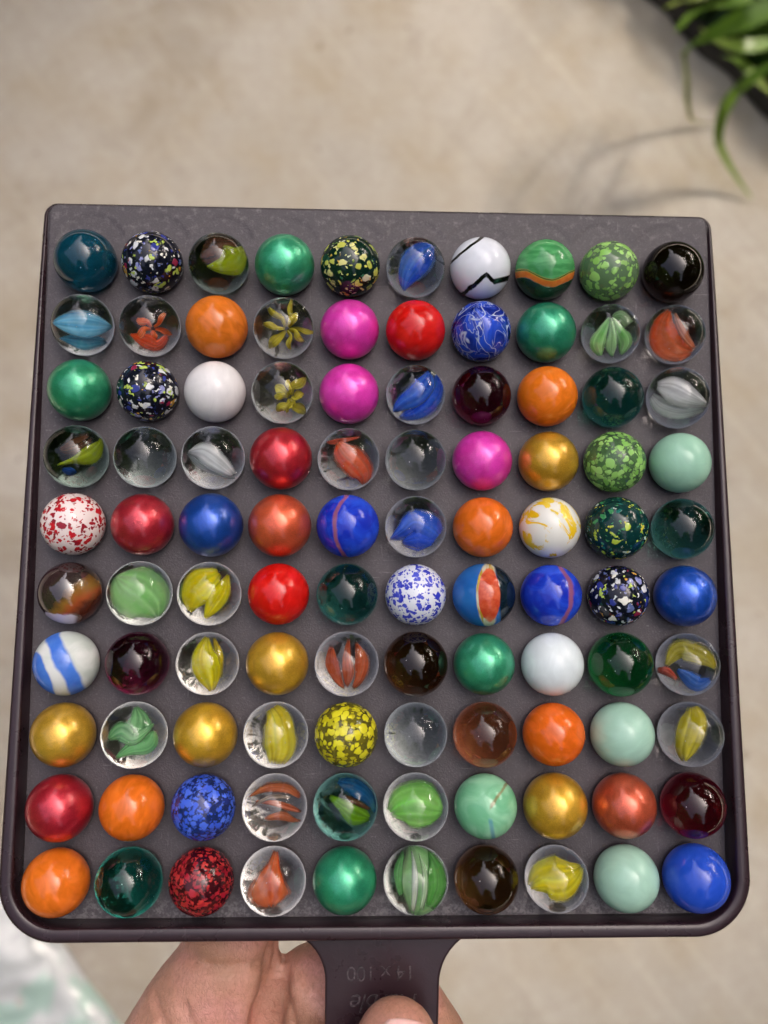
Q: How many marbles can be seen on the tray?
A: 100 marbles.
